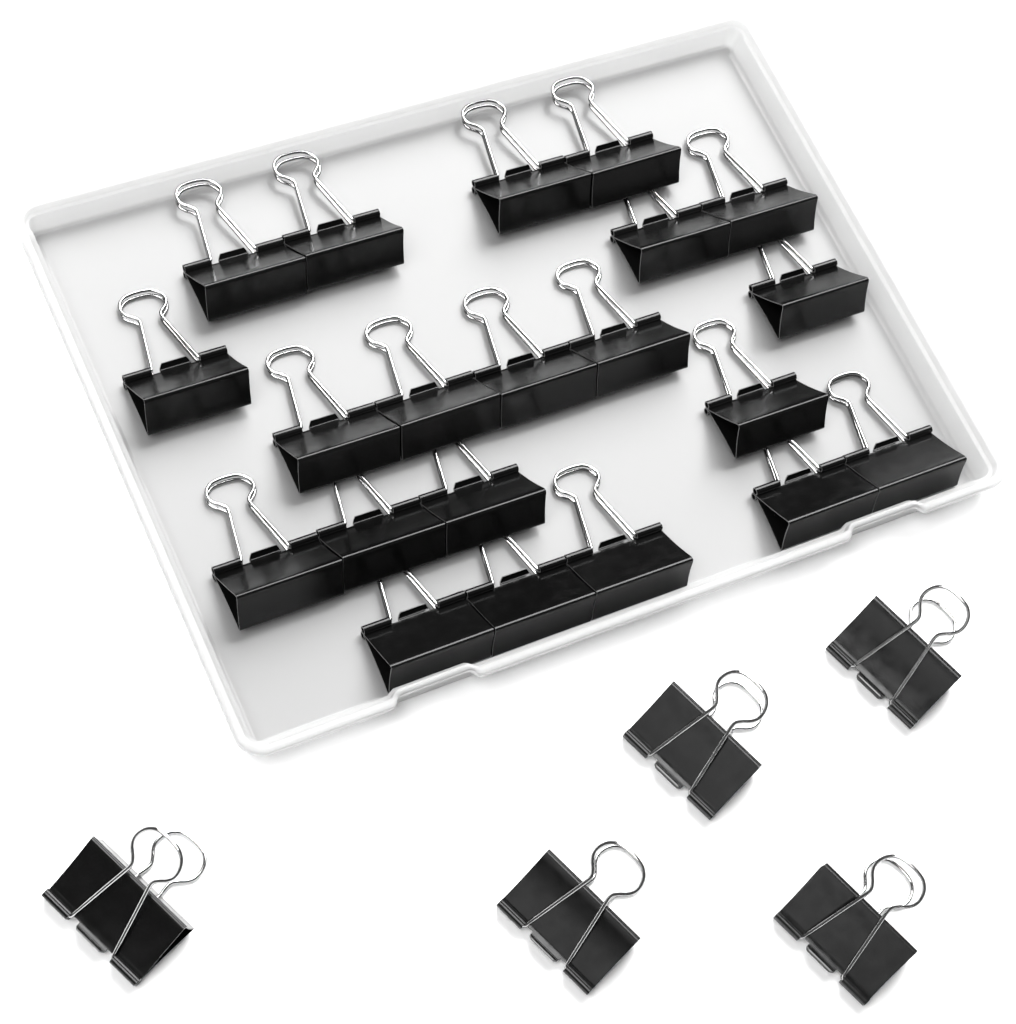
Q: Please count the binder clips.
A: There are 26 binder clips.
